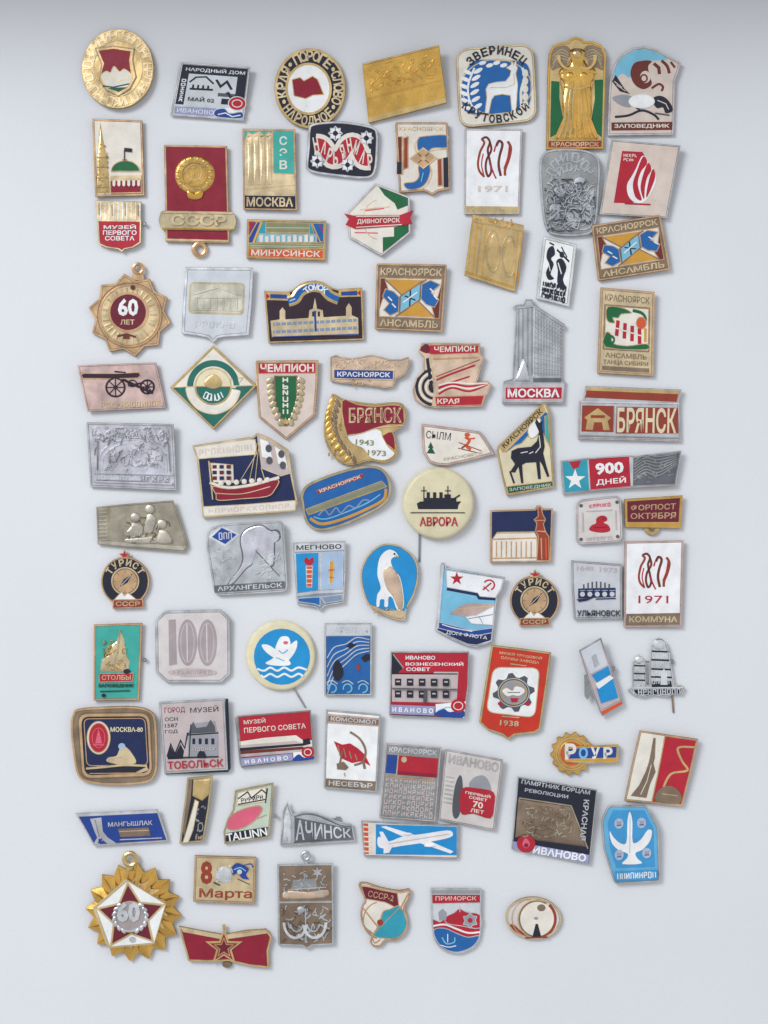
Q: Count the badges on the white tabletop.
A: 83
